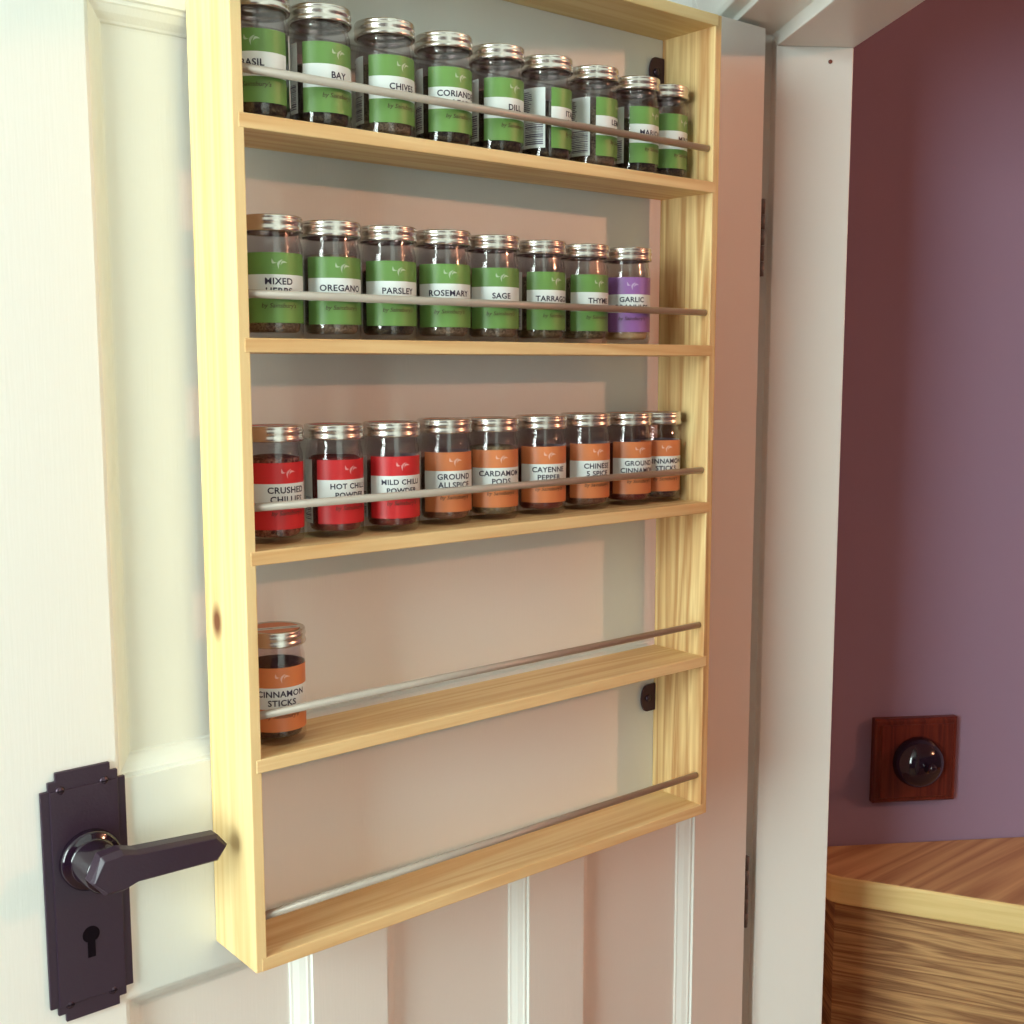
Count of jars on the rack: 27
